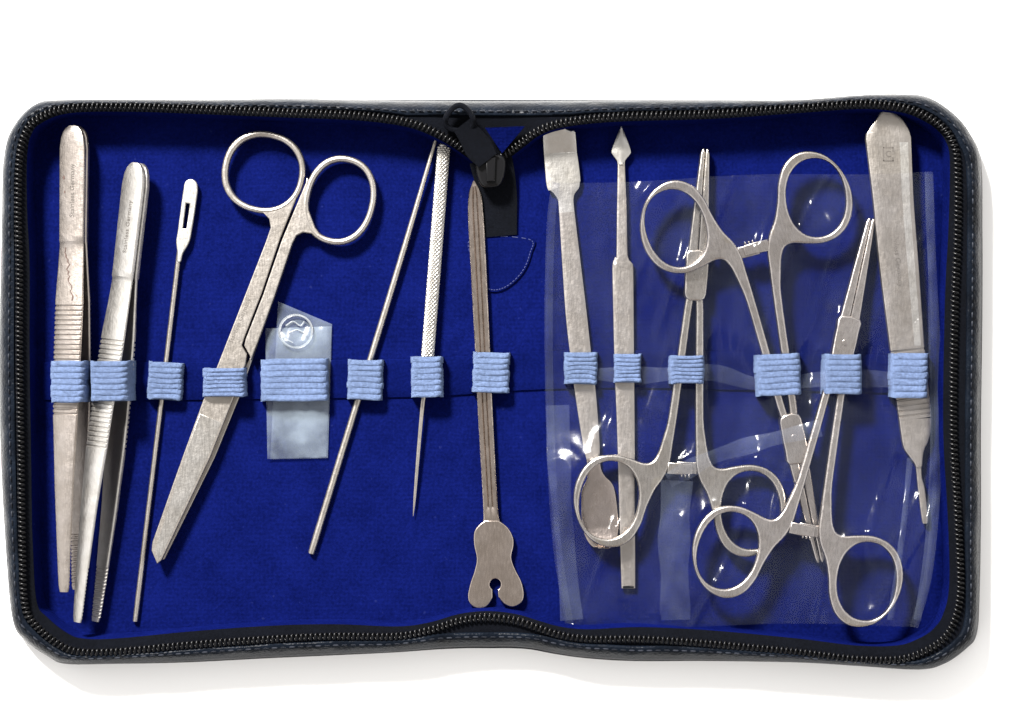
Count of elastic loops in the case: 14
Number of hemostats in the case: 3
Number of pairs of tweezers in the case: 2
